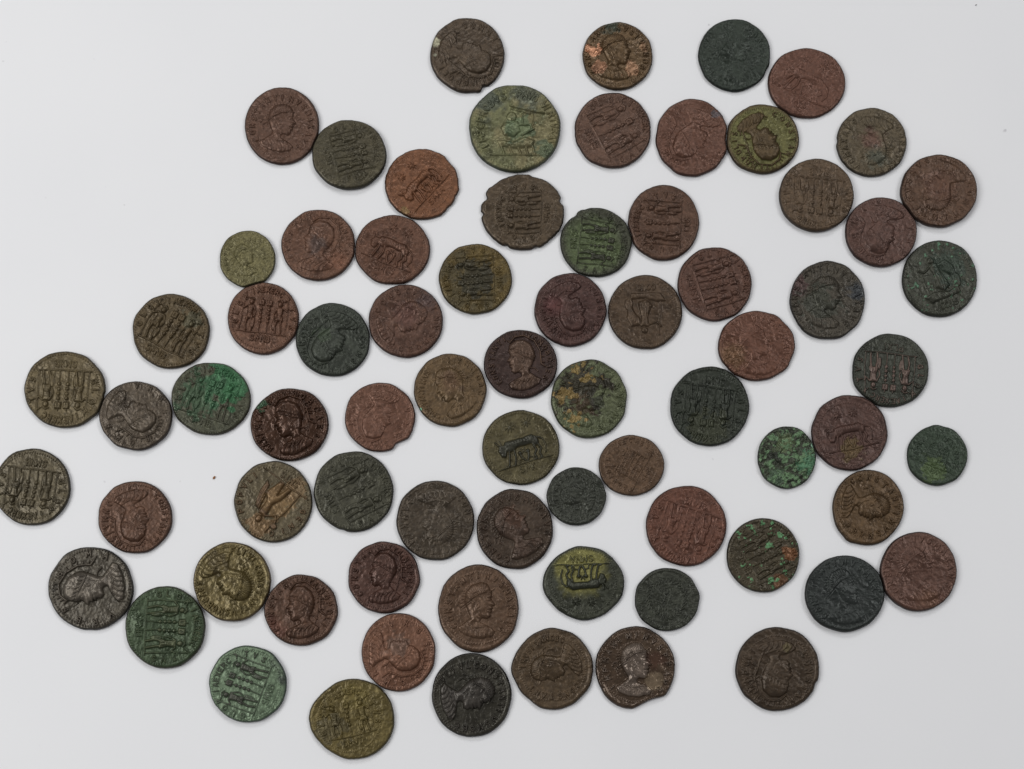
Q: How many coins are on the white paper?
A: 74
